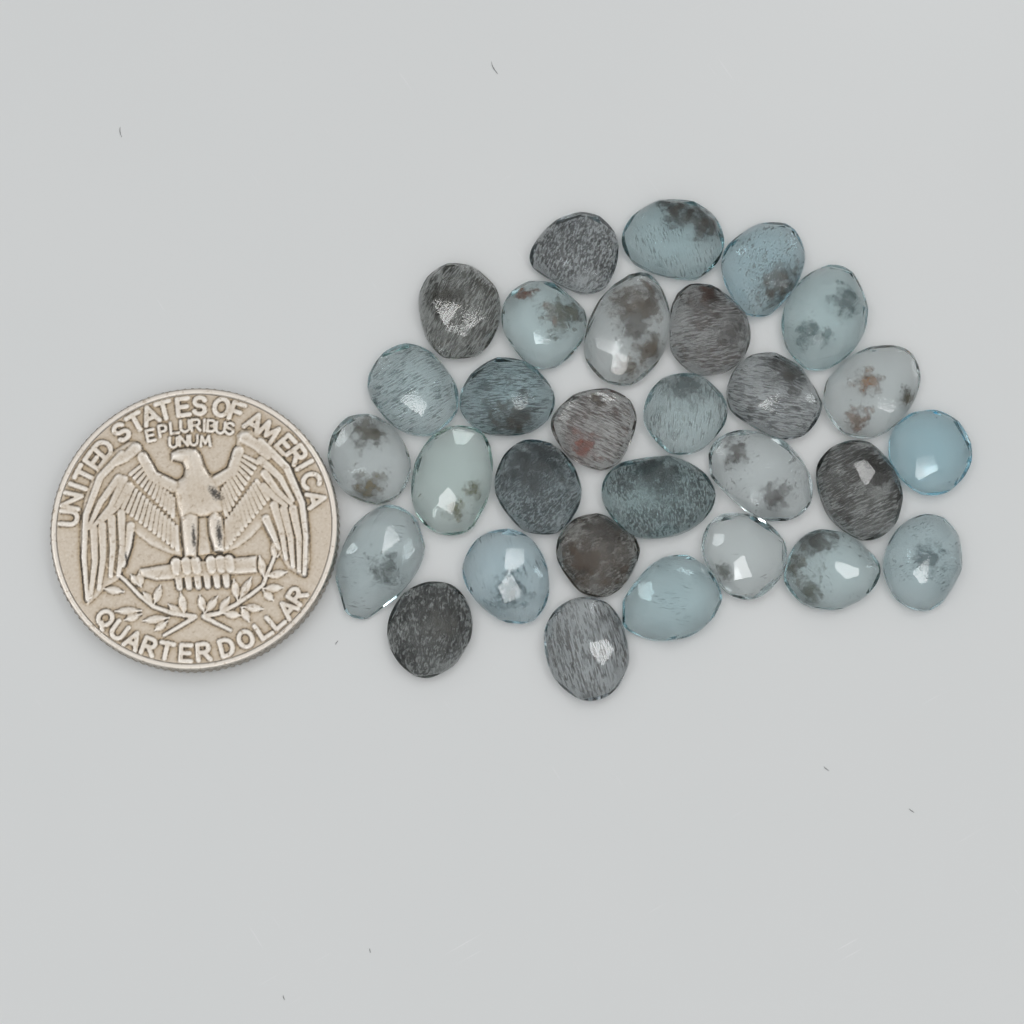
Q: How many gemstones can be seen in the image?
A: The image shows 30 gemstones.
